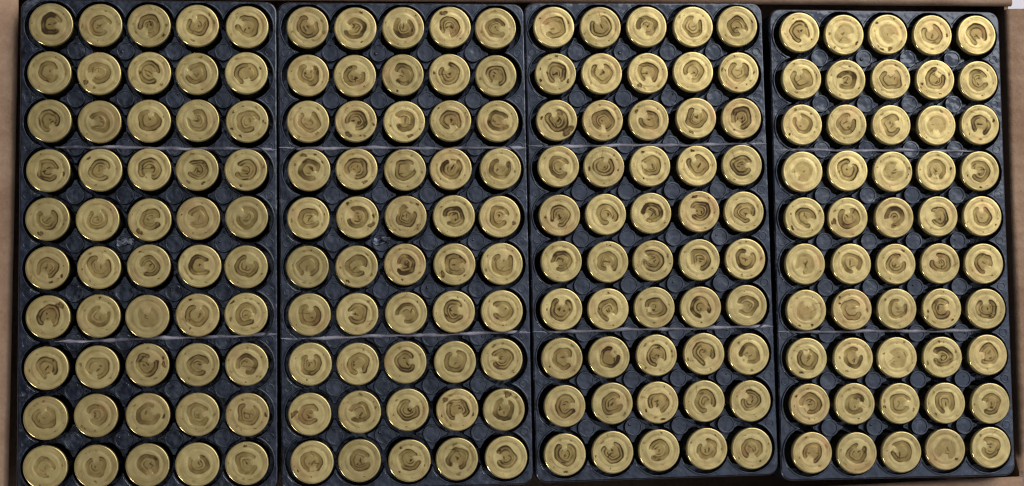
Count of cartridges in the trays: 200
